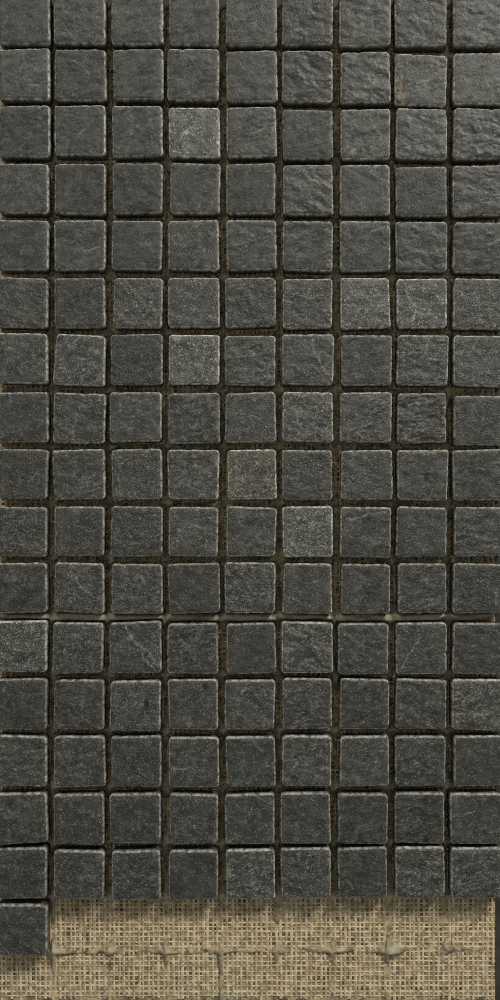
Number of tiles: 145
